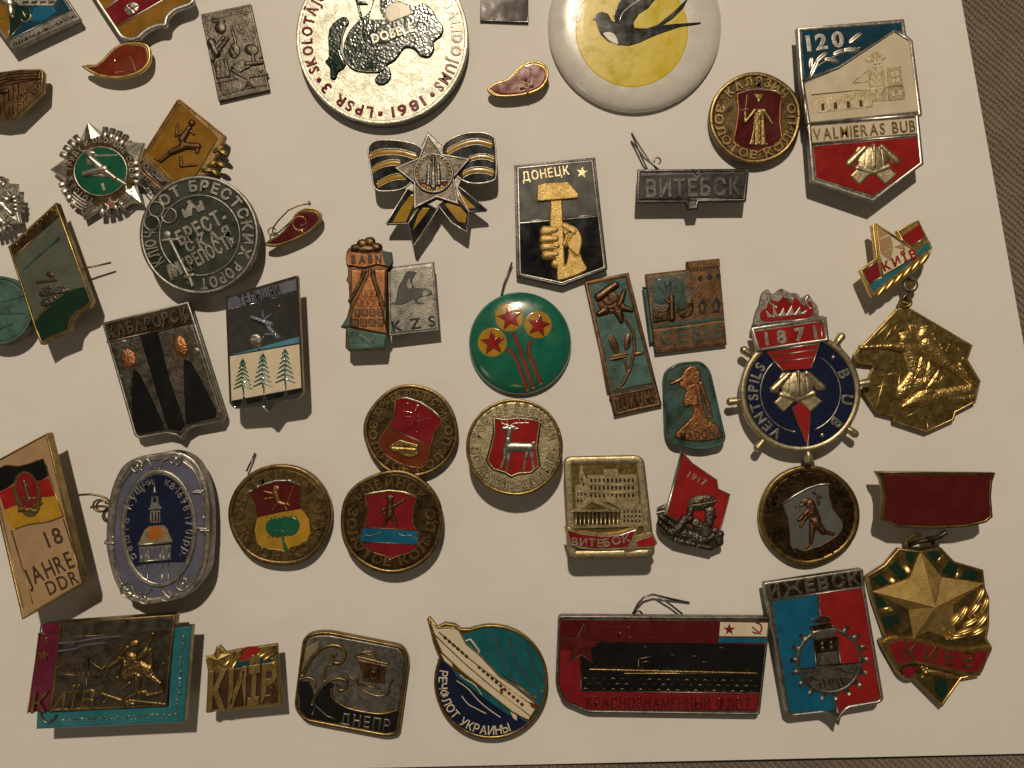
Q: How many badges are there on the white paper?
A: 47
